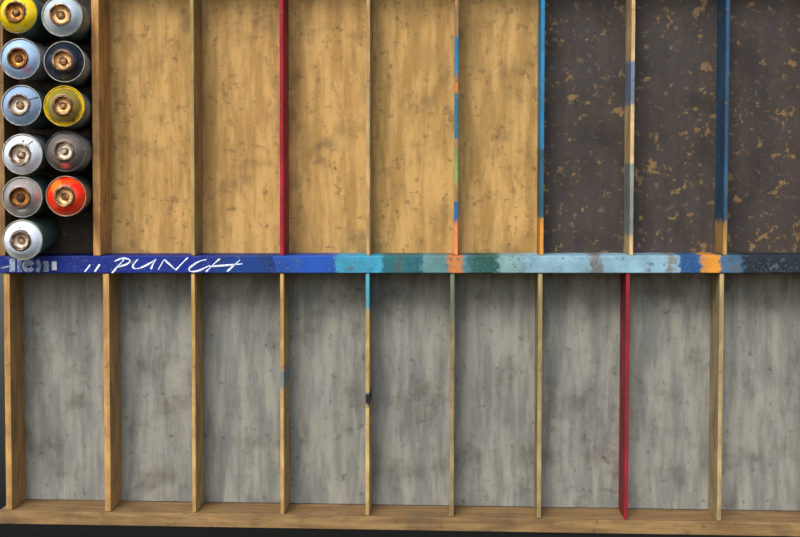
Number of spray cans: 11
